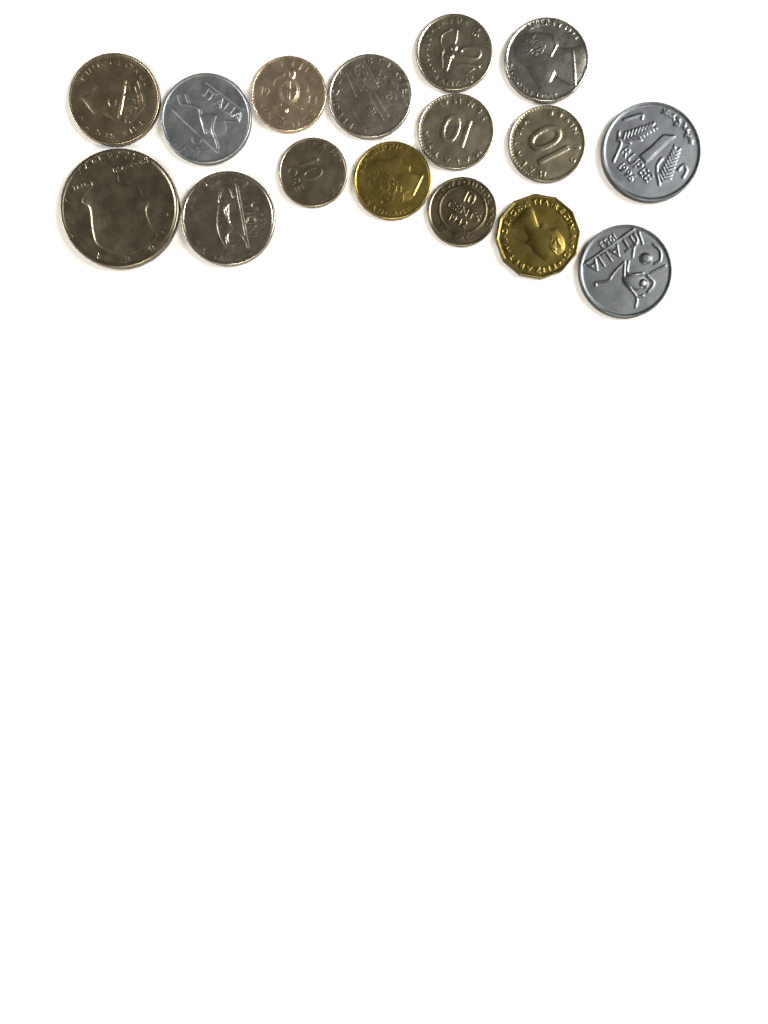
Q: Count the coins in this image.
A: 16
